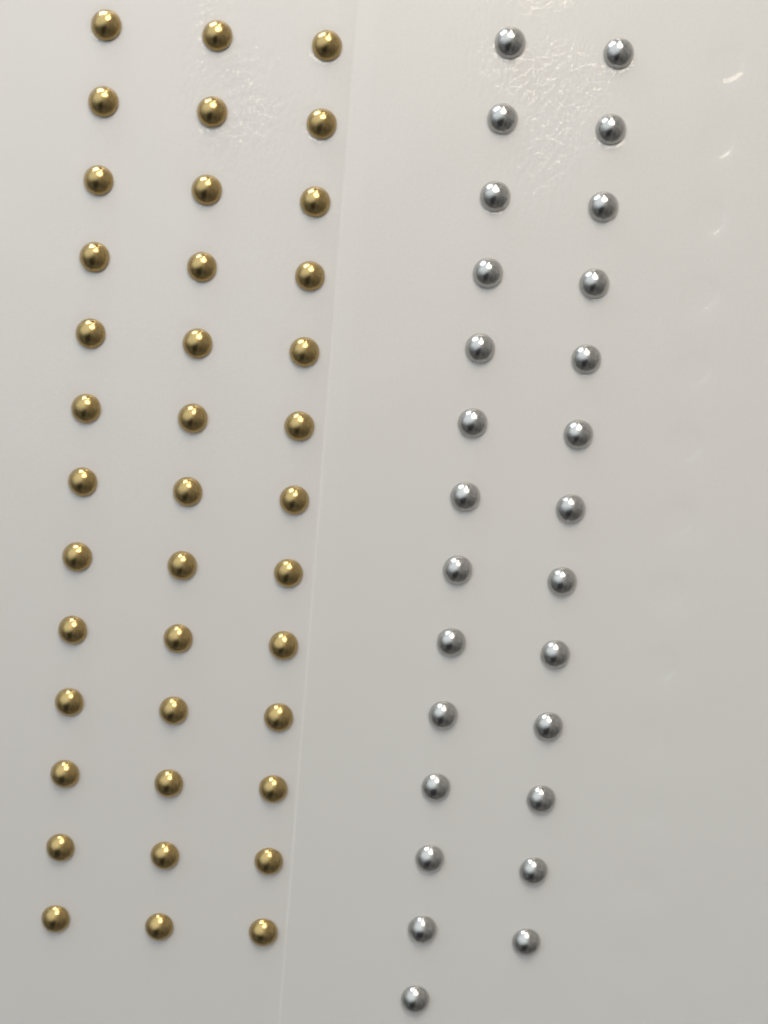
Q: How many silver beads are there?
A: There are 27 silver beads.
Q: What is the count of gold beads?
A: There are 39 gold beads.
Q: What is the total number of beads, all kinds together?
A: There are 66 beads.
